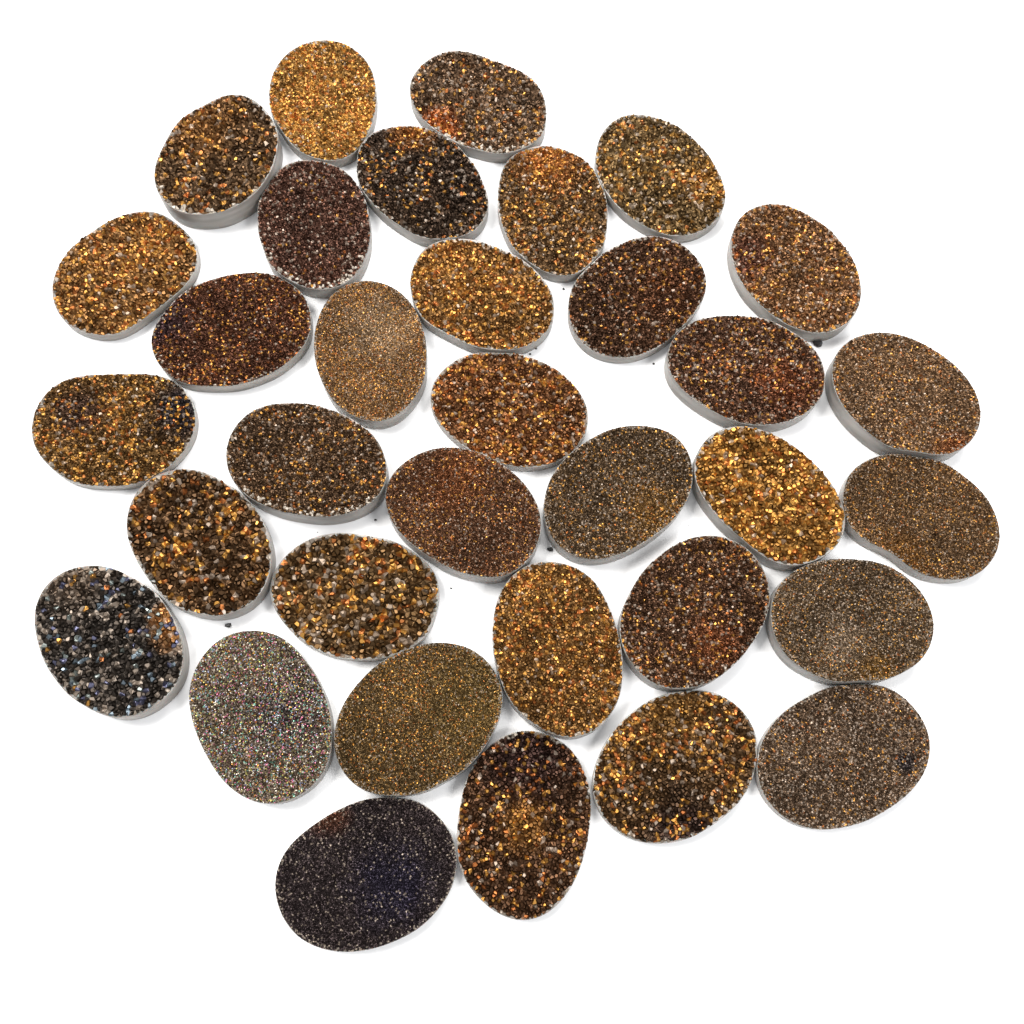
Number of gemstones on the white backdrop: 34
